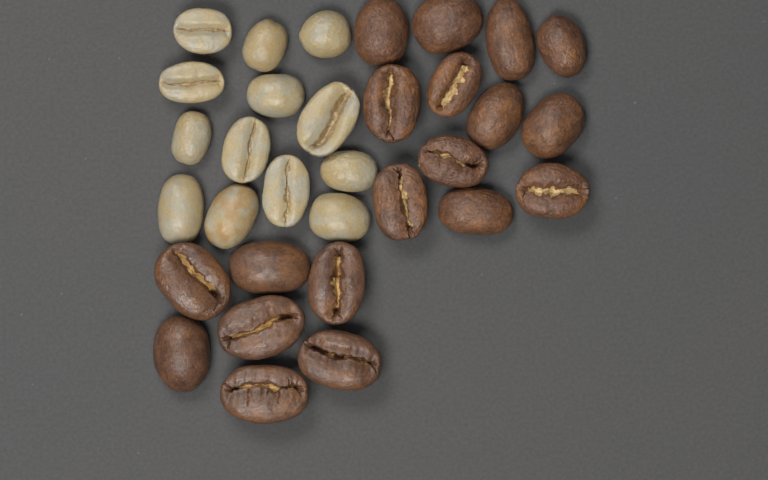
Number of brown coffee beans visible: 19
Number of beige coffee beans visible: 13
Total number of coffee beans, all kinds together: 32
